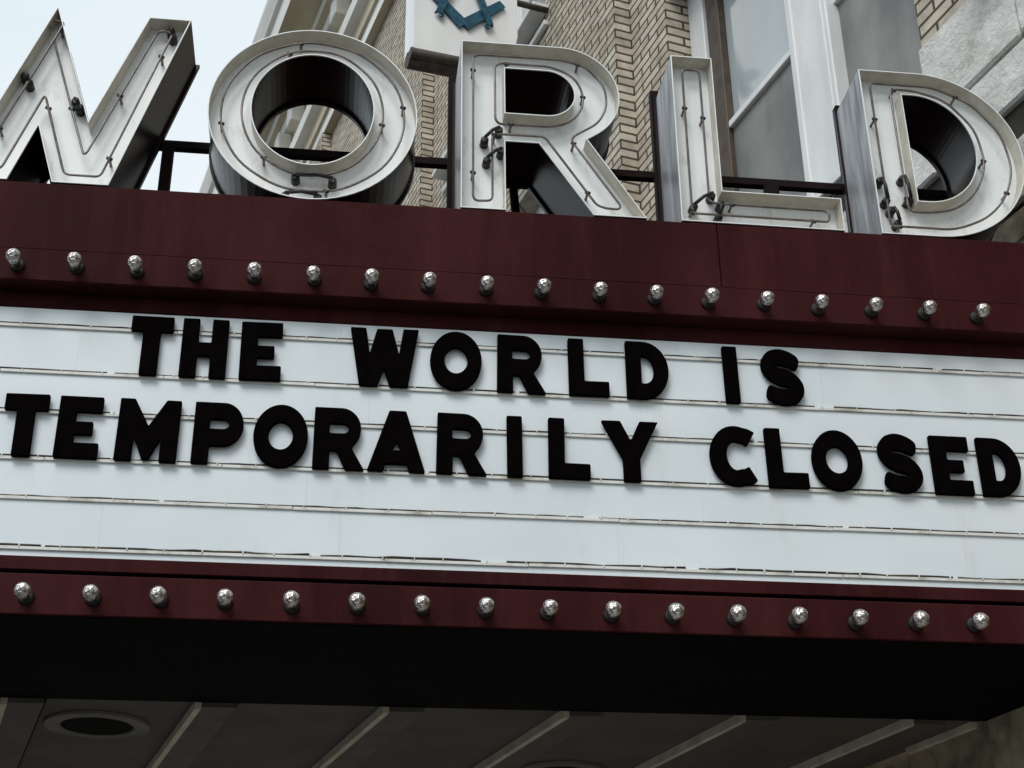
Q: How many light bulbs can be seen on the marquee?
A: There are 34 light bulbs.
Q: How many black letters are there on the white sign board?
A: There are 27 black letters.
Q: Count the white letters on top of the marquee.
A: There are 5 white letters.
